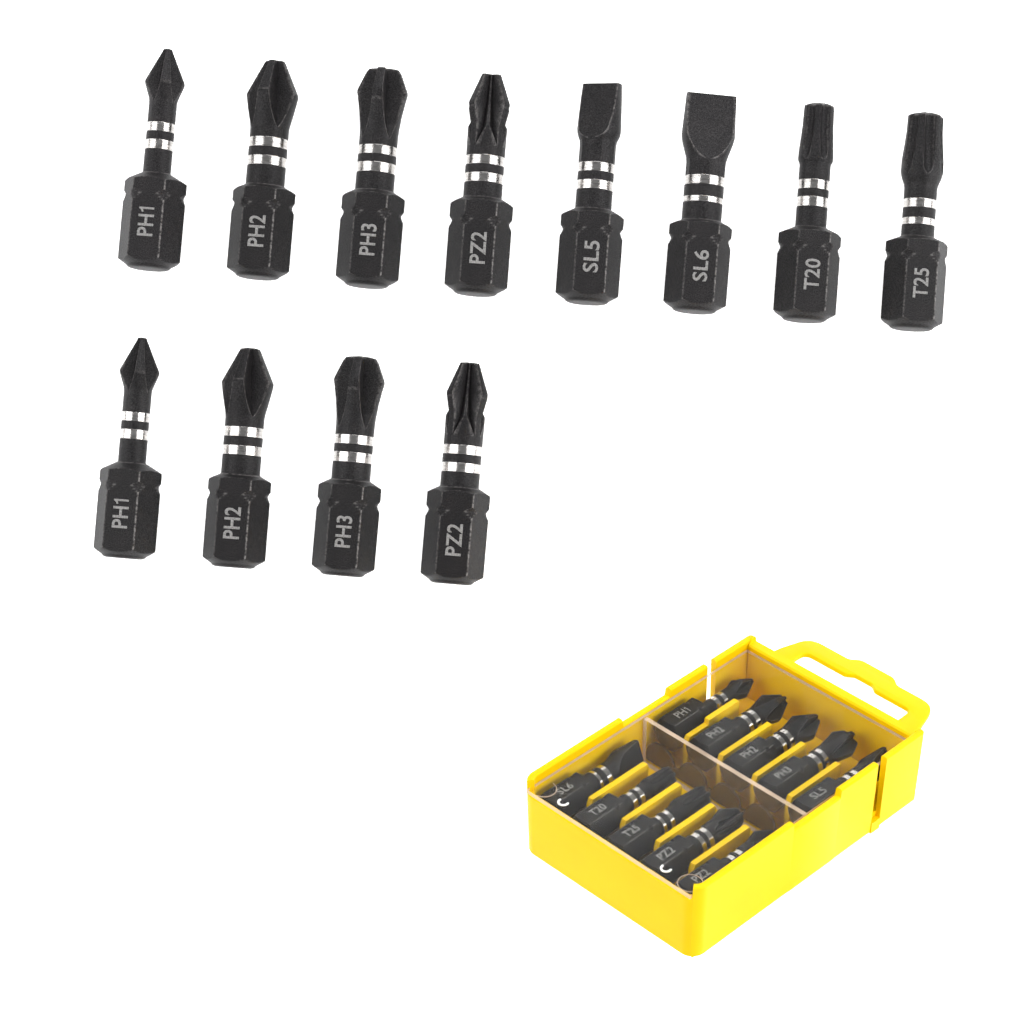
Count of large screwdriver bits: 12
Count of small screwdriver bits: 10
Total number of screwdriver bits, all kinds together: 22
